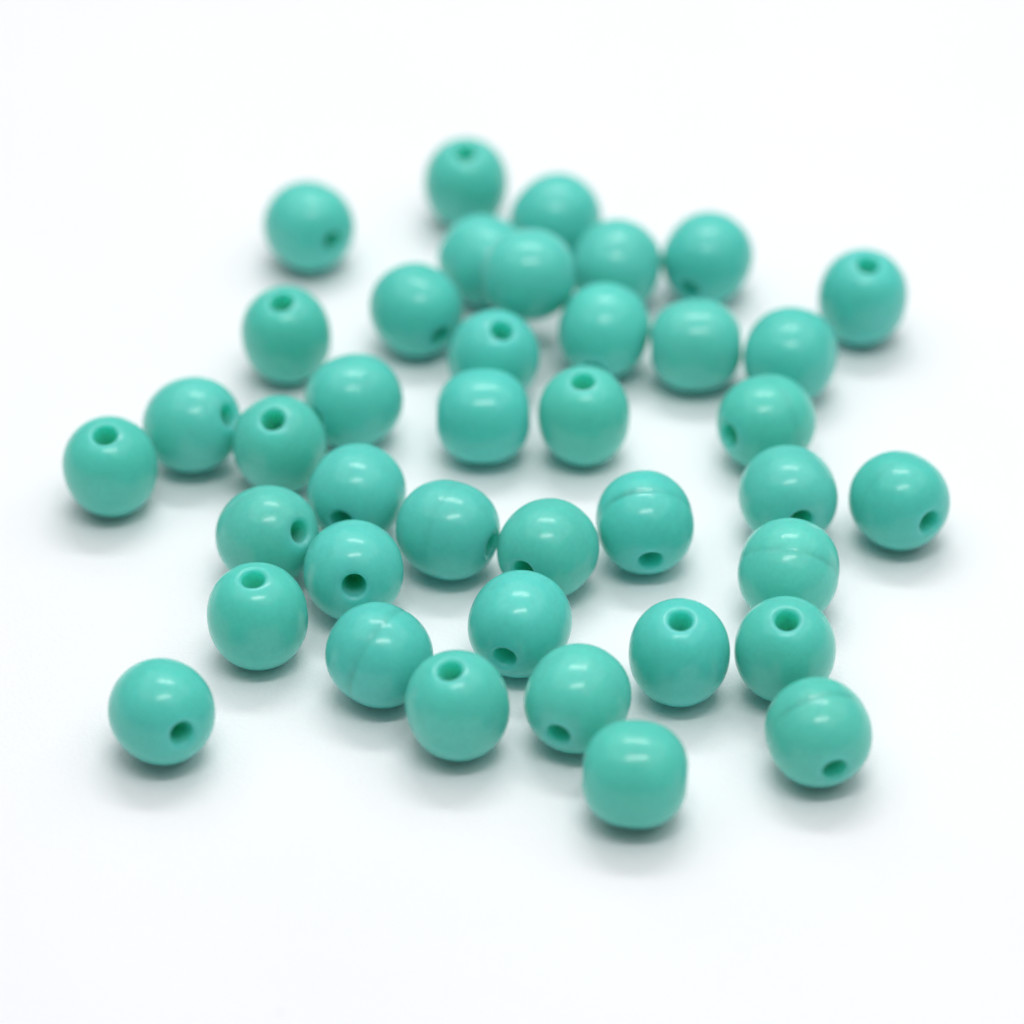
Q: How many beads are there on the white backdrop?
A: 40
